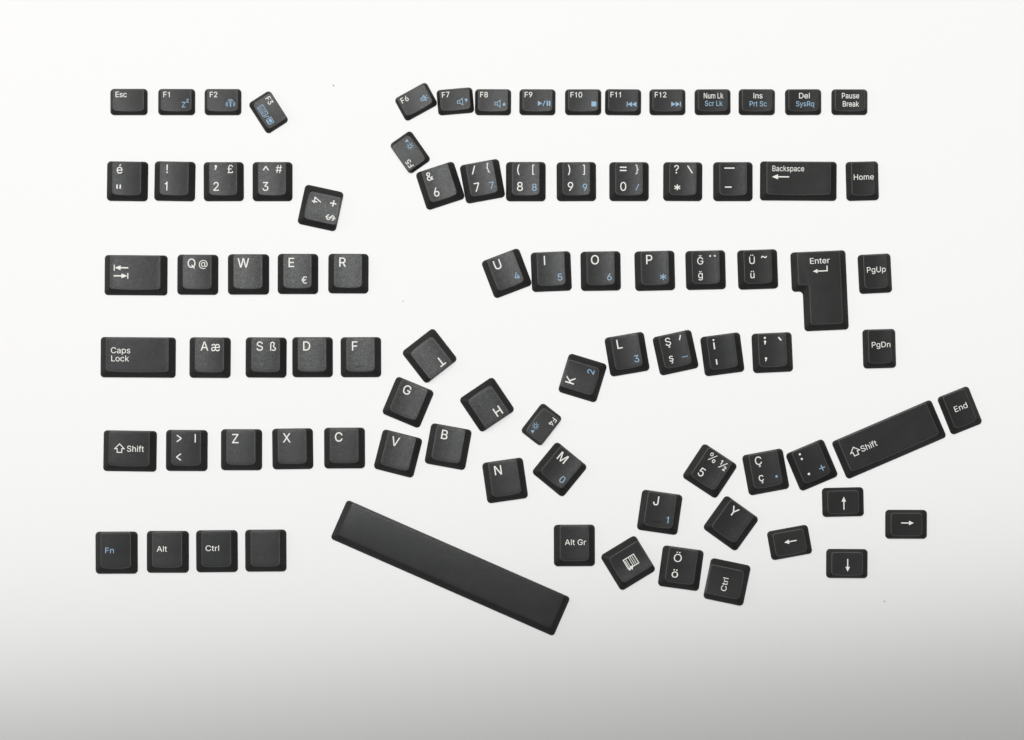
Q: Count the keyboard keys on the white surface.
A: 87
